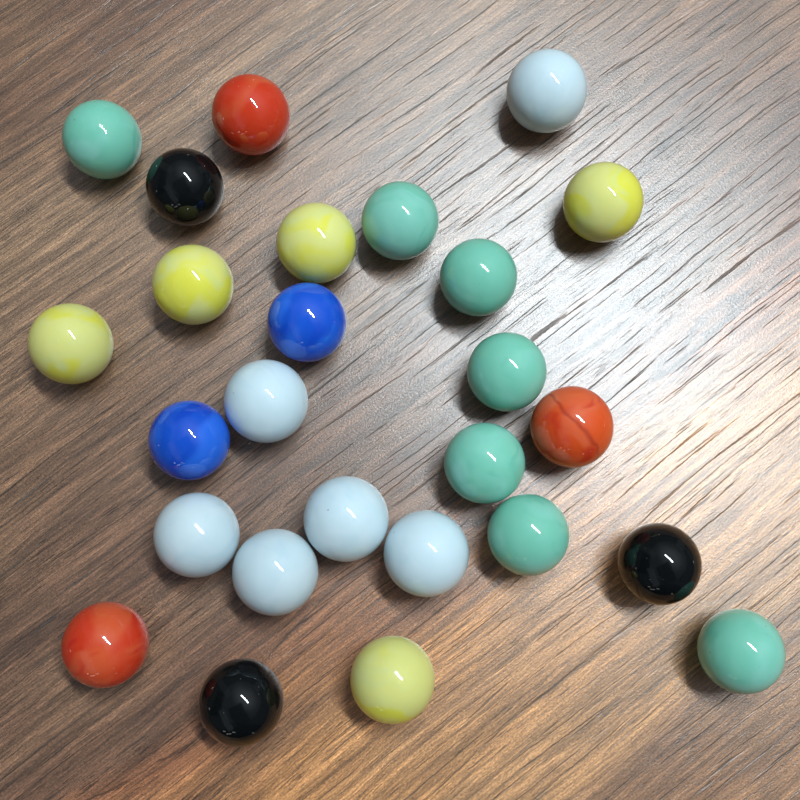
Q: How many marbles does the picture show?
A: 26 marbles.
